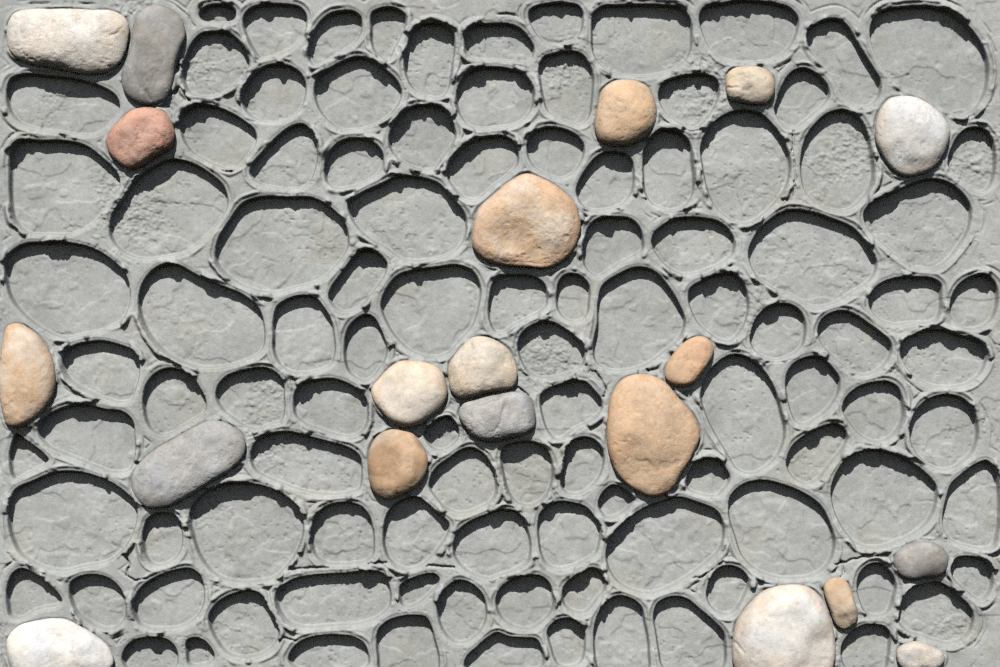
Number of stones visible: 20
